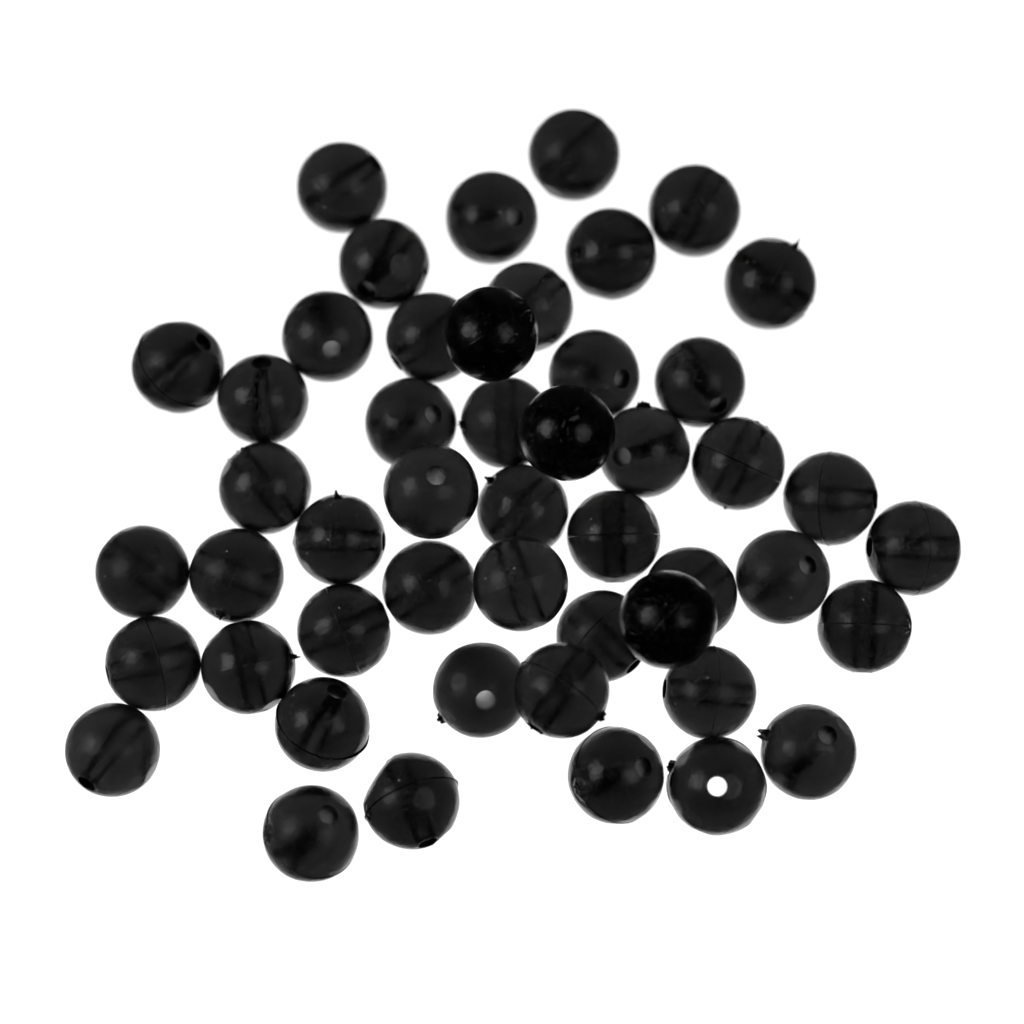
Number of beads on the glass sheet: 49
